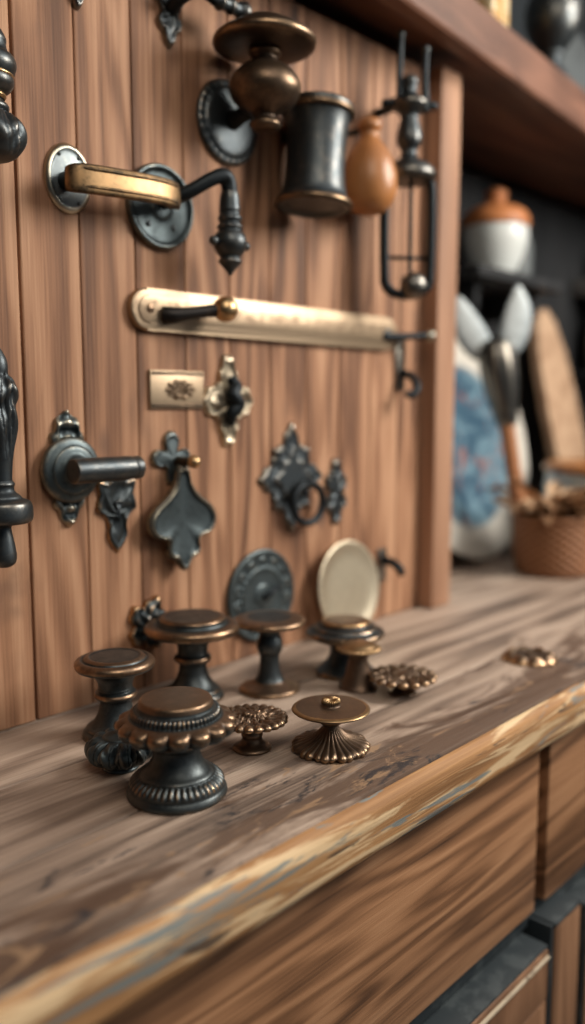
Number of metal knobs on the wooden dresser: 10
